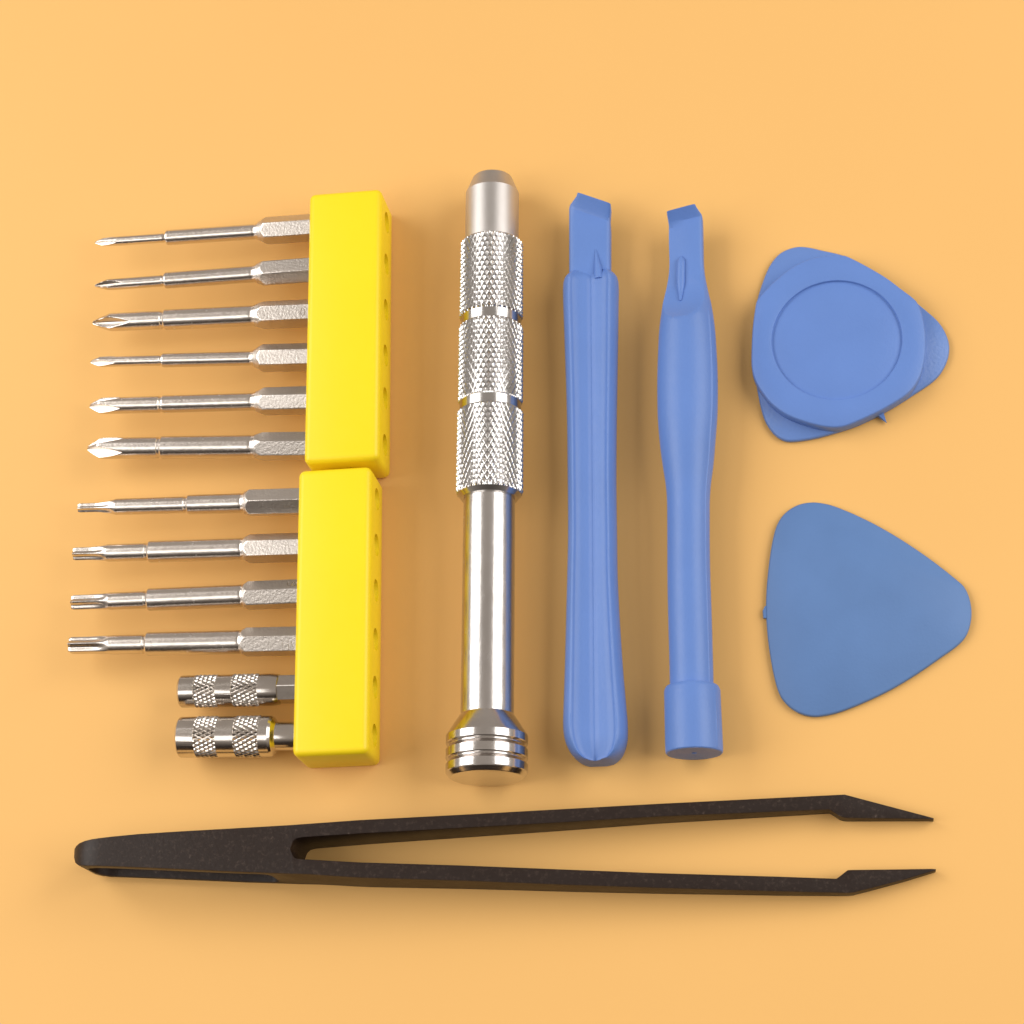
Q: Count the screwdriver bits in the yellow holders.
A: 10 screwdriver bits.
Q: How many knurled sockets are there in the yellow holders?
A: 2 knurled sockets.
